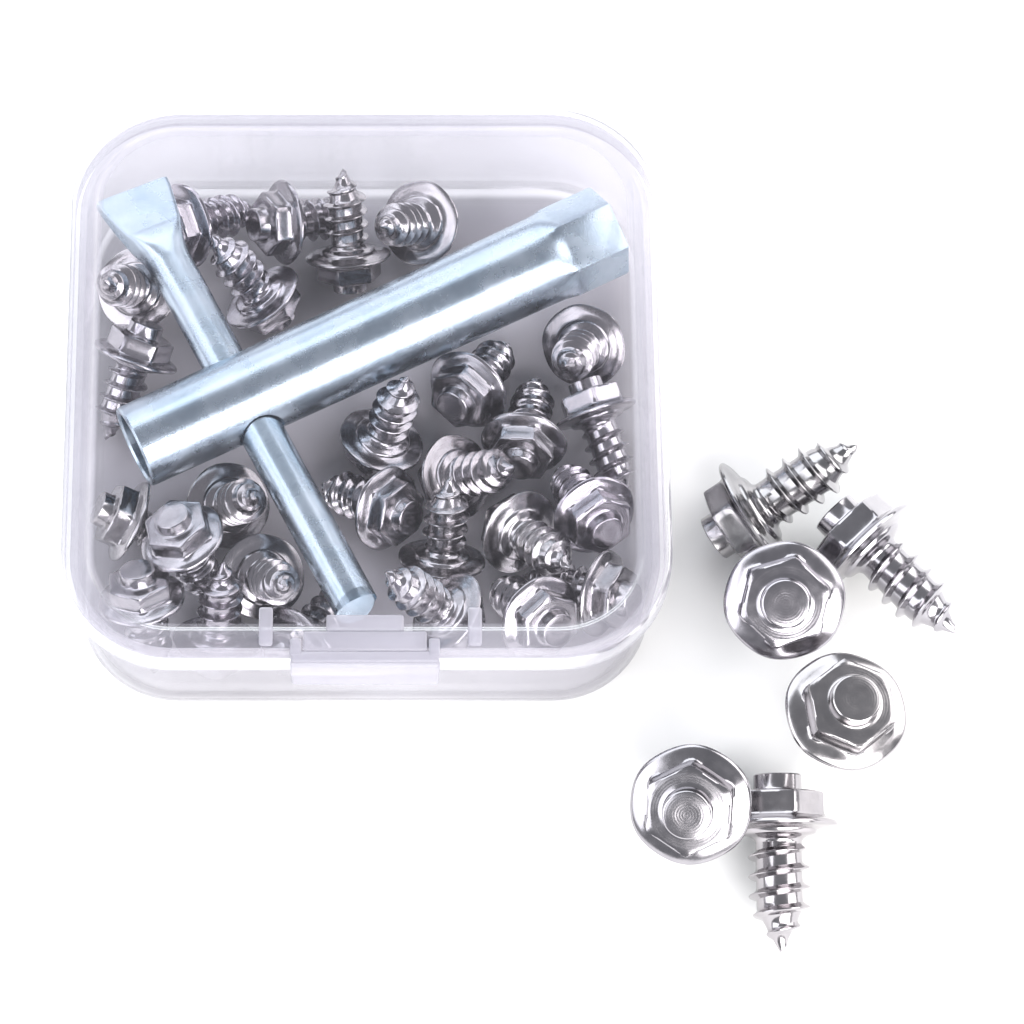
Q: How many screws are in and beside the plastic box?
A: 33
